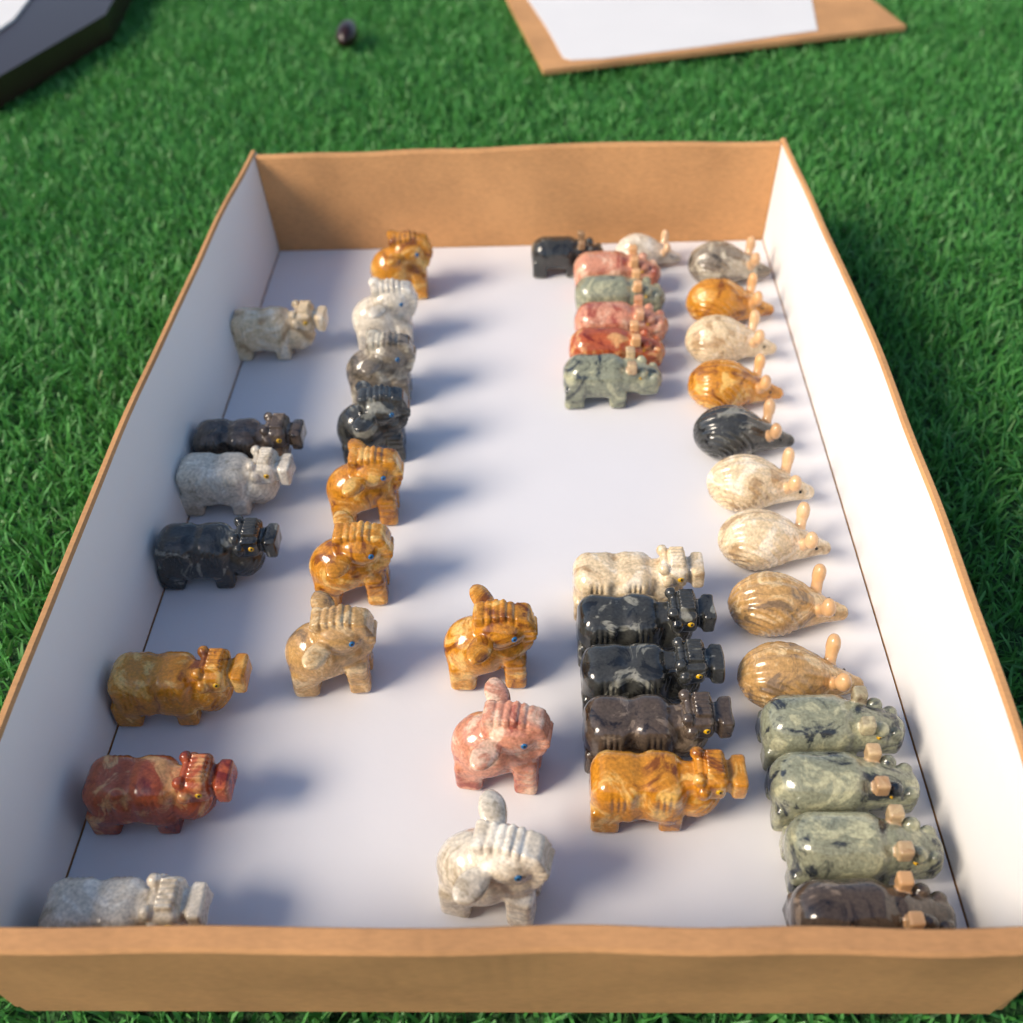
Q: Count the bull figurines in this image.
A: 12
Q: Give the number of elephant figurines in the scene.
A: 10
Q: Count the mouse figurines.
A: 10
